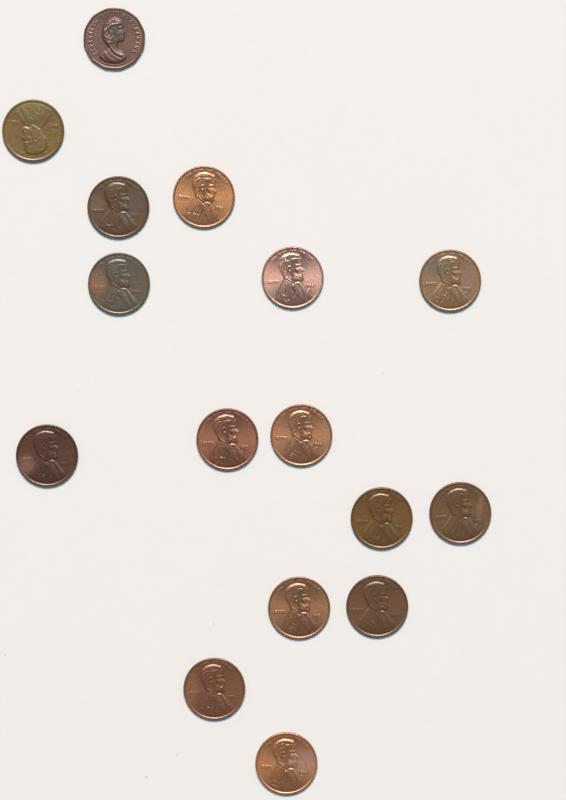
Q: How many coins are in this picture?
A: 16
